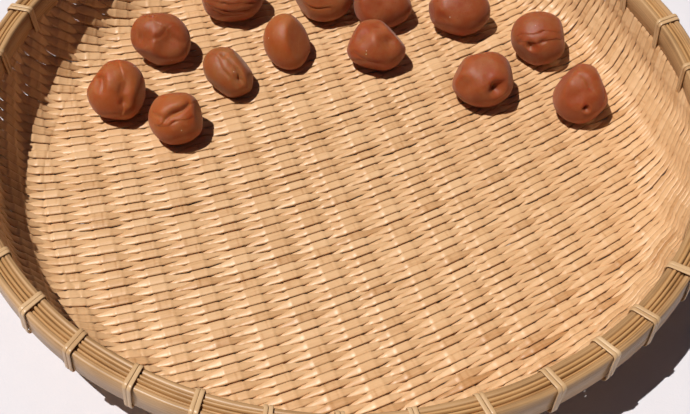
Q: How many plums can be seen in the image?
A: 13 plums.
